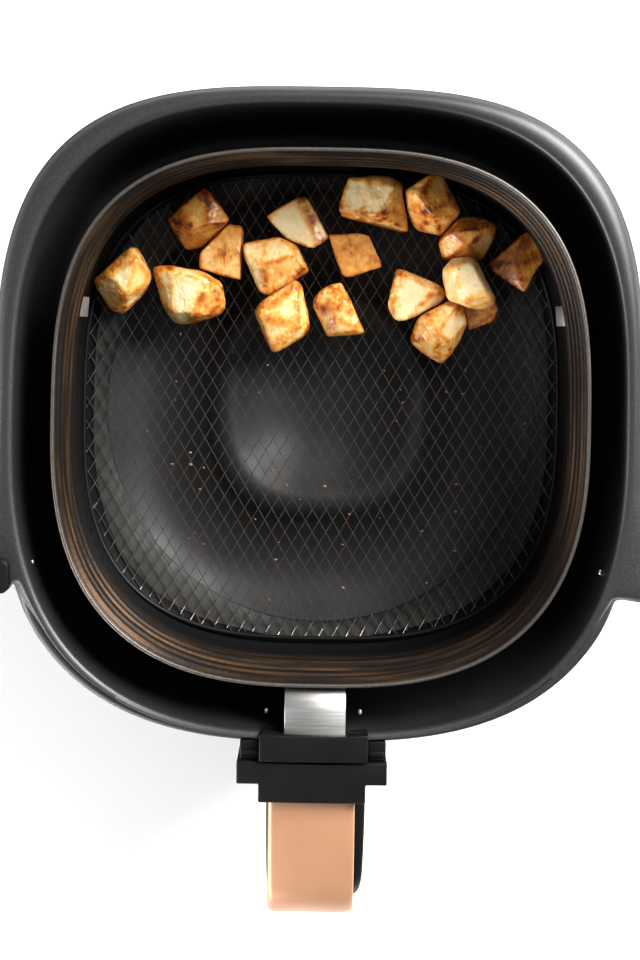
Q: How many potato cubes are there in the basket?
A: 17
